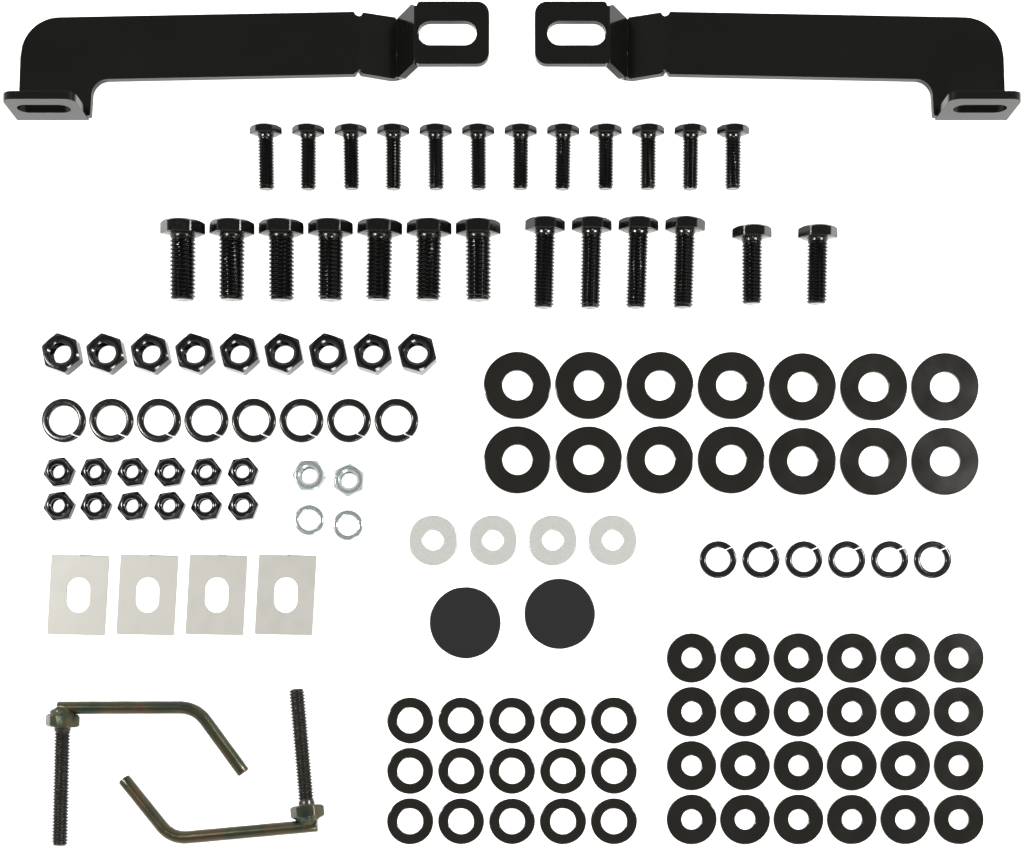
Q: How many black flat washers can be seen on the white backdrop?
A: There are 53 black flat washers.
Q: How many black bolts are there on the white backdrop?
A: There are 25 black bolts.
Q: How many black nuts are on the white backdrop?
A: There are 21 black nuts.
